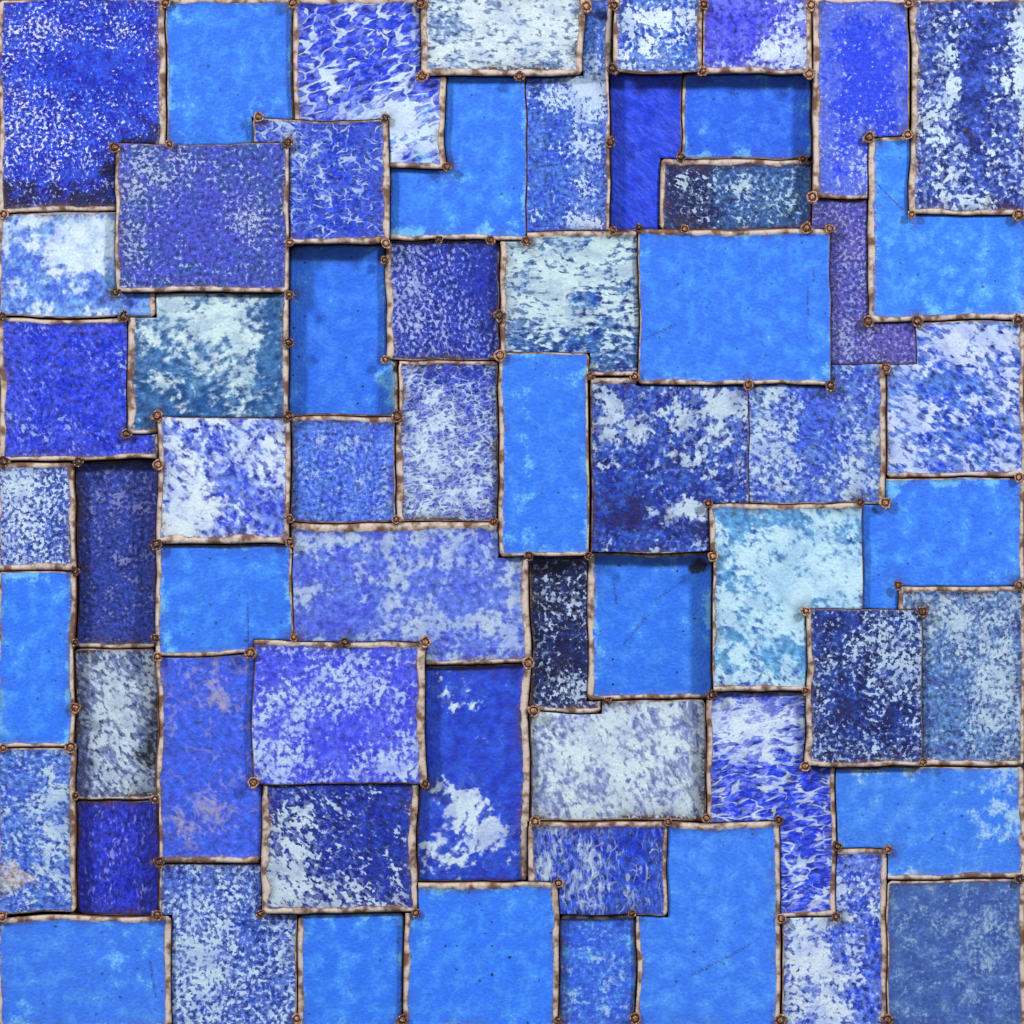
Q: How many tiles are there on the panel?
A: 61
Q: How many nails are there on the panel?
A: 122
